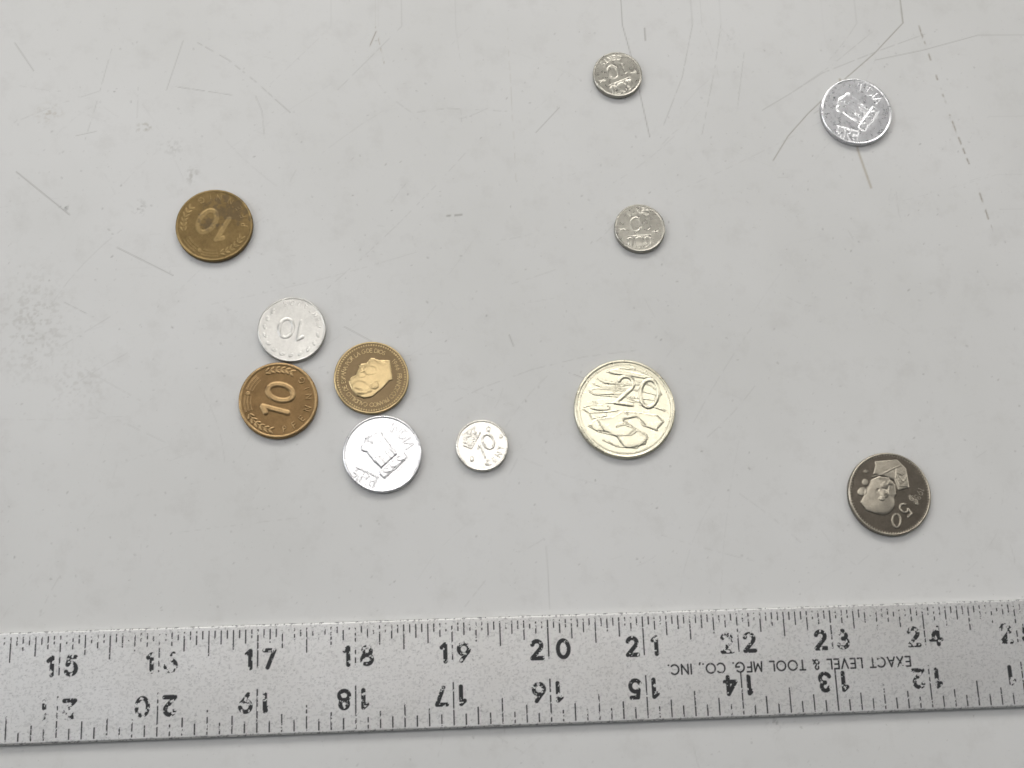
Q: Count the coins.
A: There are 11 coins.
